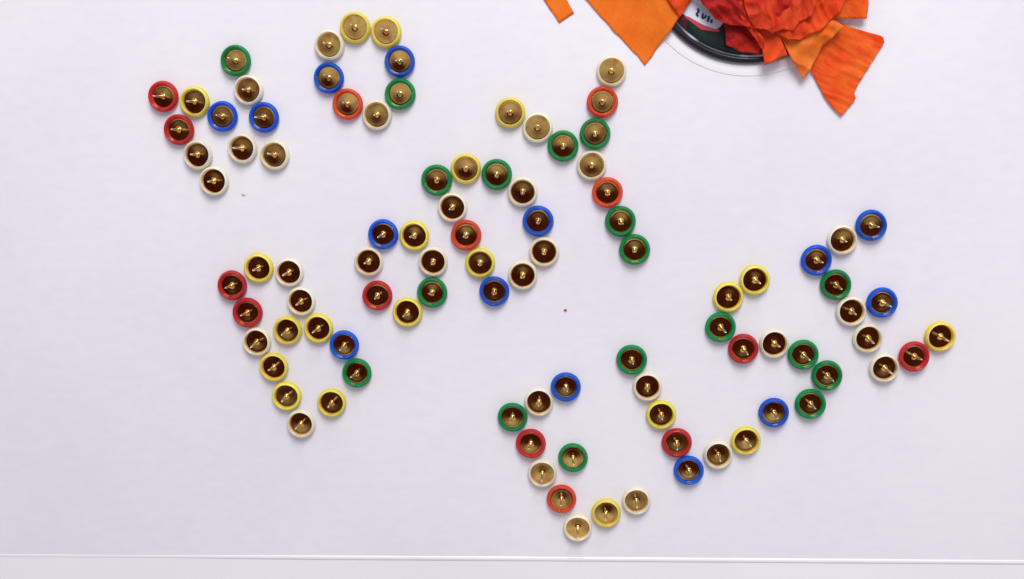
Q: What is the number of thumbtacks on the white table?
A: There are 97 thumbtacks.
